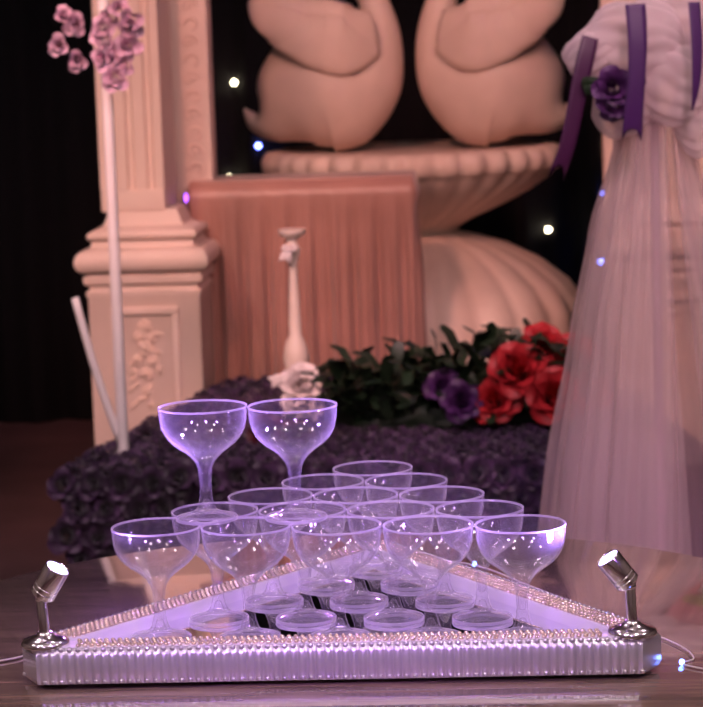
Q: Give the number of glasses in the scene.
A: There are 17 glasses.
